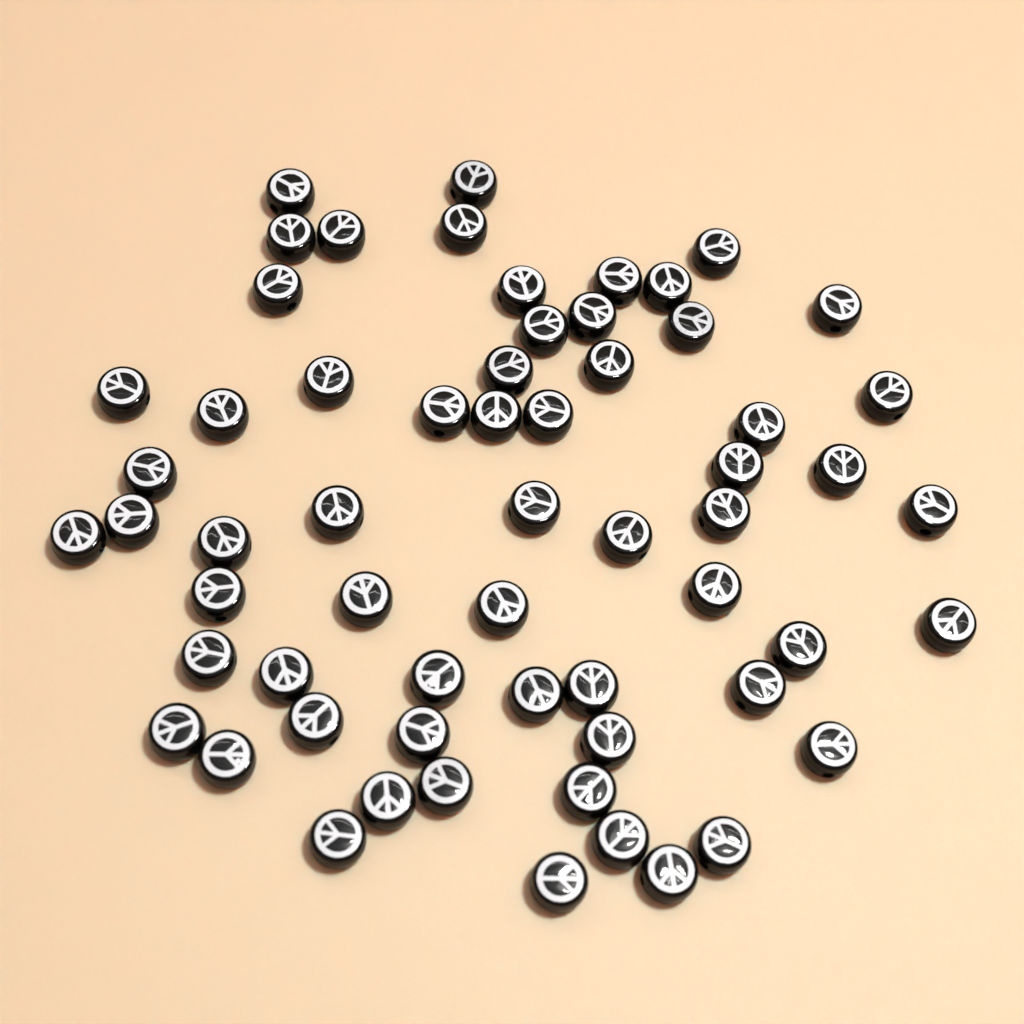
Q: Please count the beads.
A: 61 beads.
